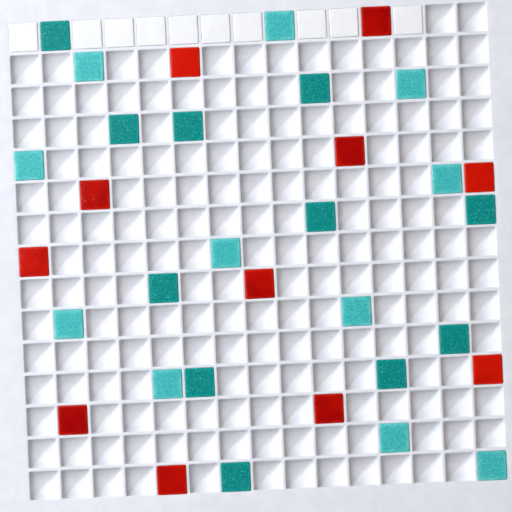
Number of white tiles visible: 10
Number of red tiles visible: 11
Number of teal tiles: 11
